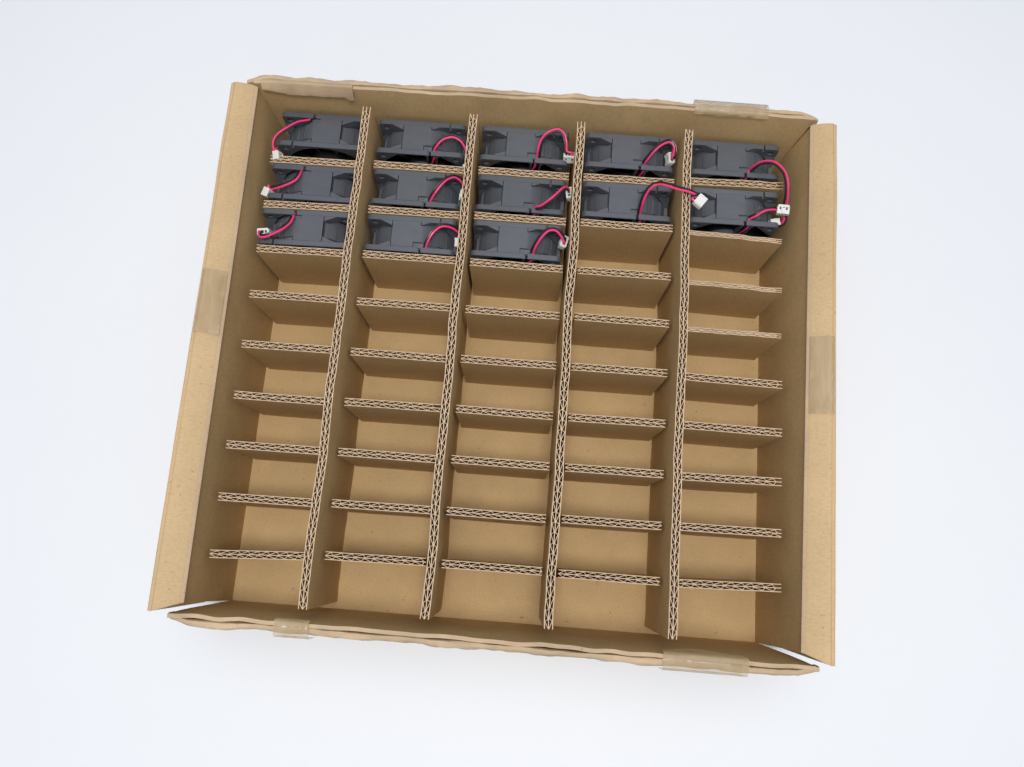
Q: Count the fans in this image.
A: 13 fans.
